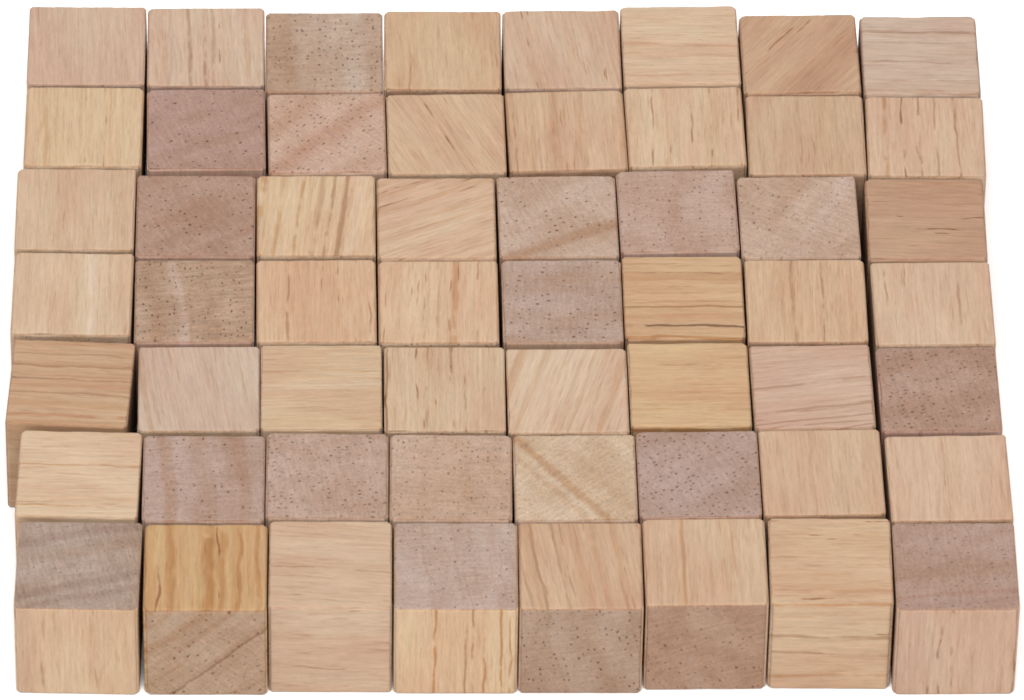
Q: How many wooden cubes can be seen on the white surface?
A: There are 56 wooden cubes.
